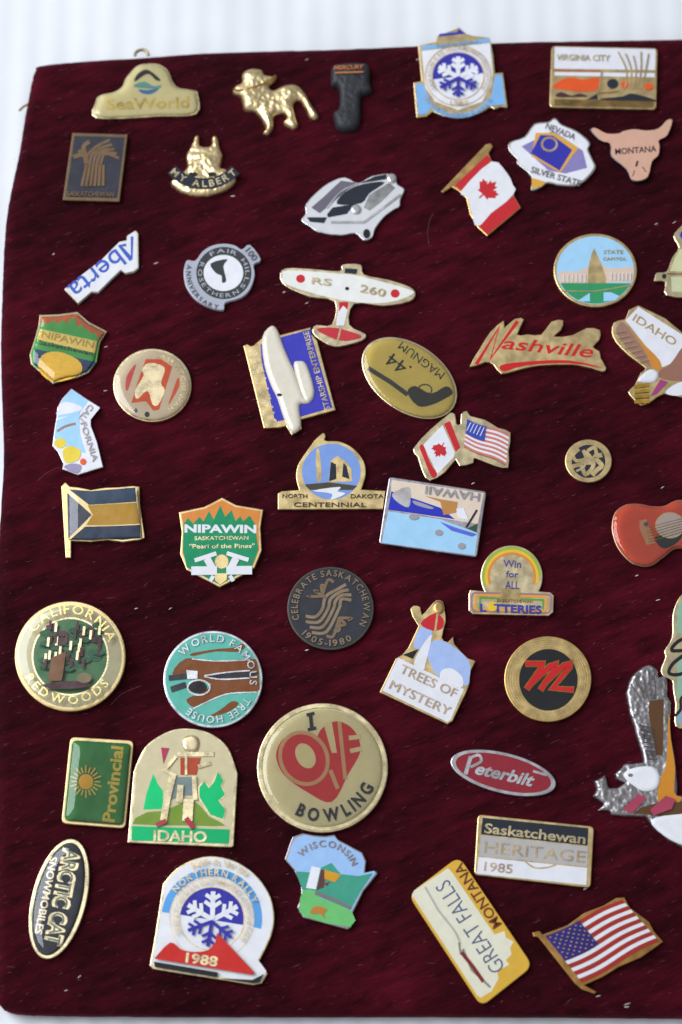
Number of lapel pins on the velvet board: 48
